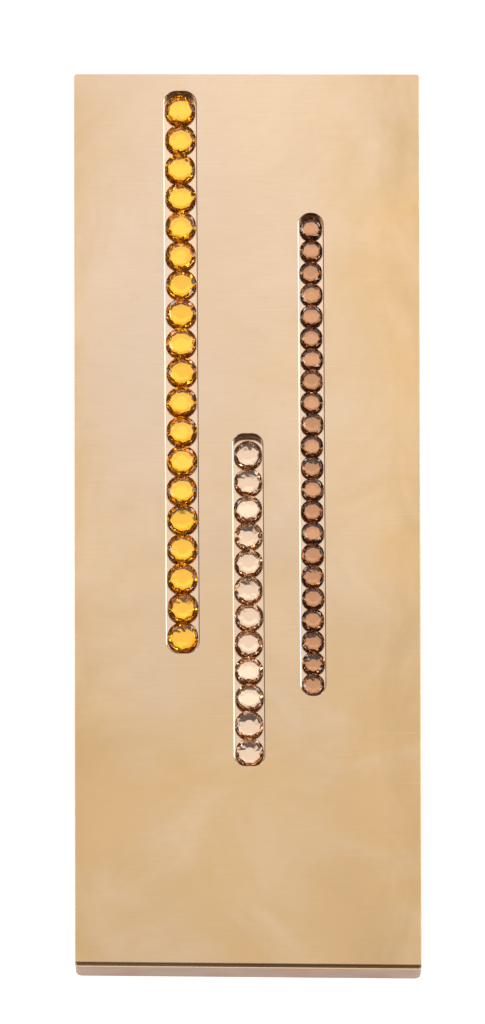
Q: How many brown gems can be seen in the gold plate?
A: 22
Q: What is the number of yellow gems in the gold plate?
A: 19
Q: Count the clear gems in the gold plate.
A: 12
